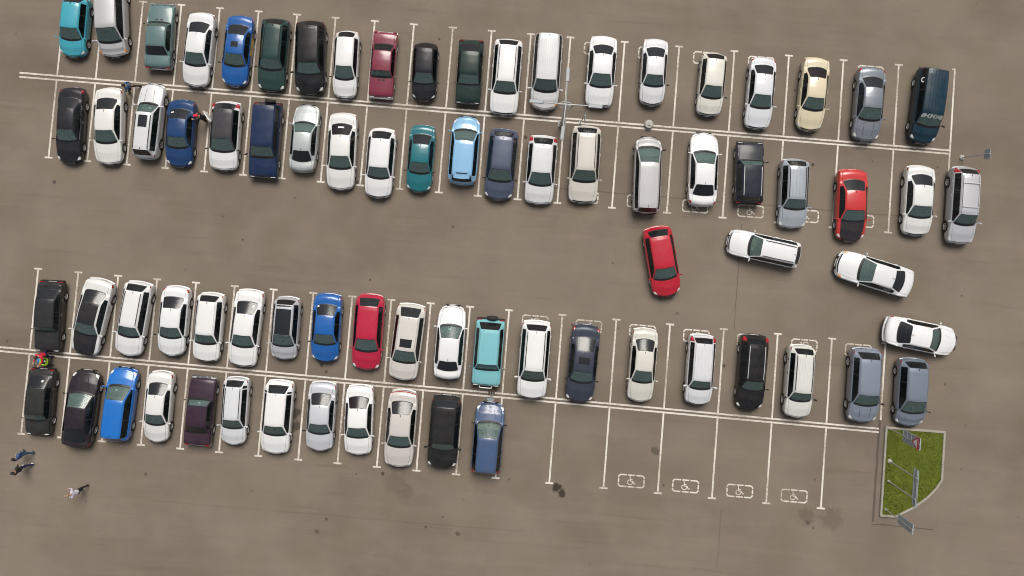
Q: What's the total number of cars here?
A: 77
